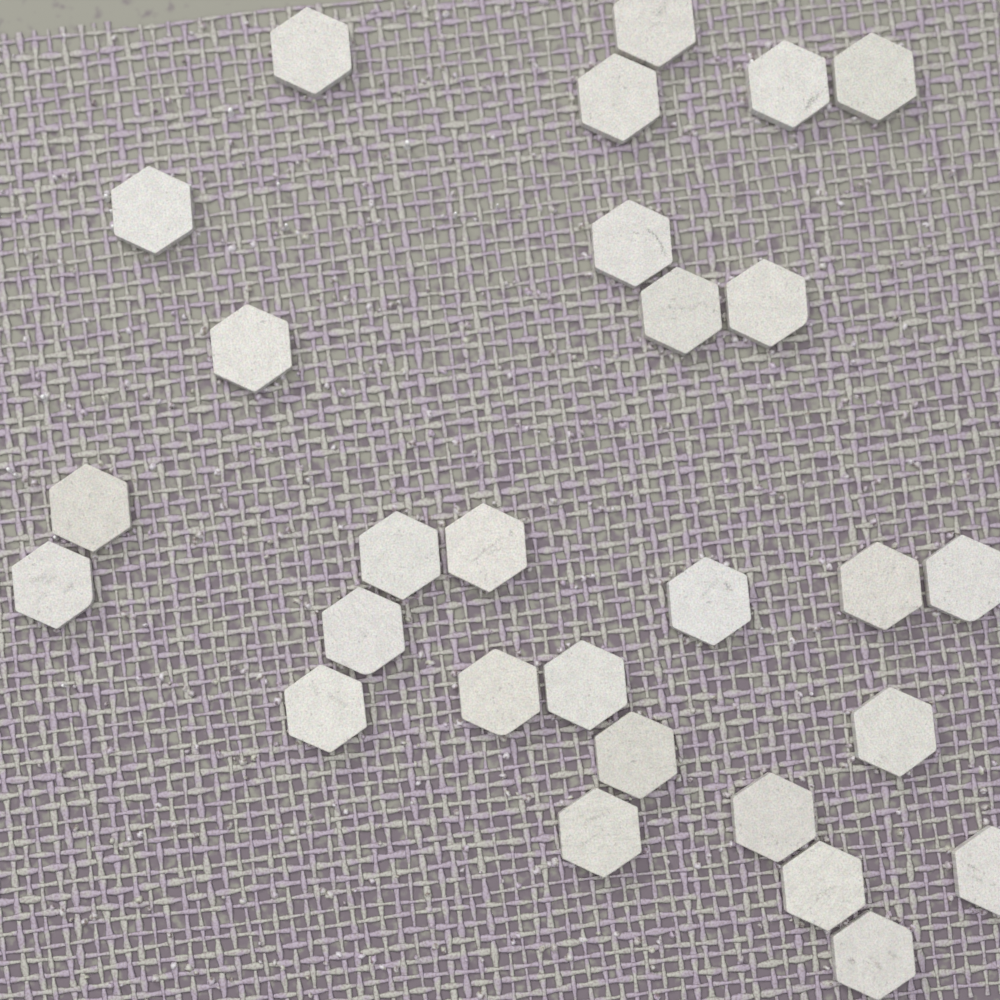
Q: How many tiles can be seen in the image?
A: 28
